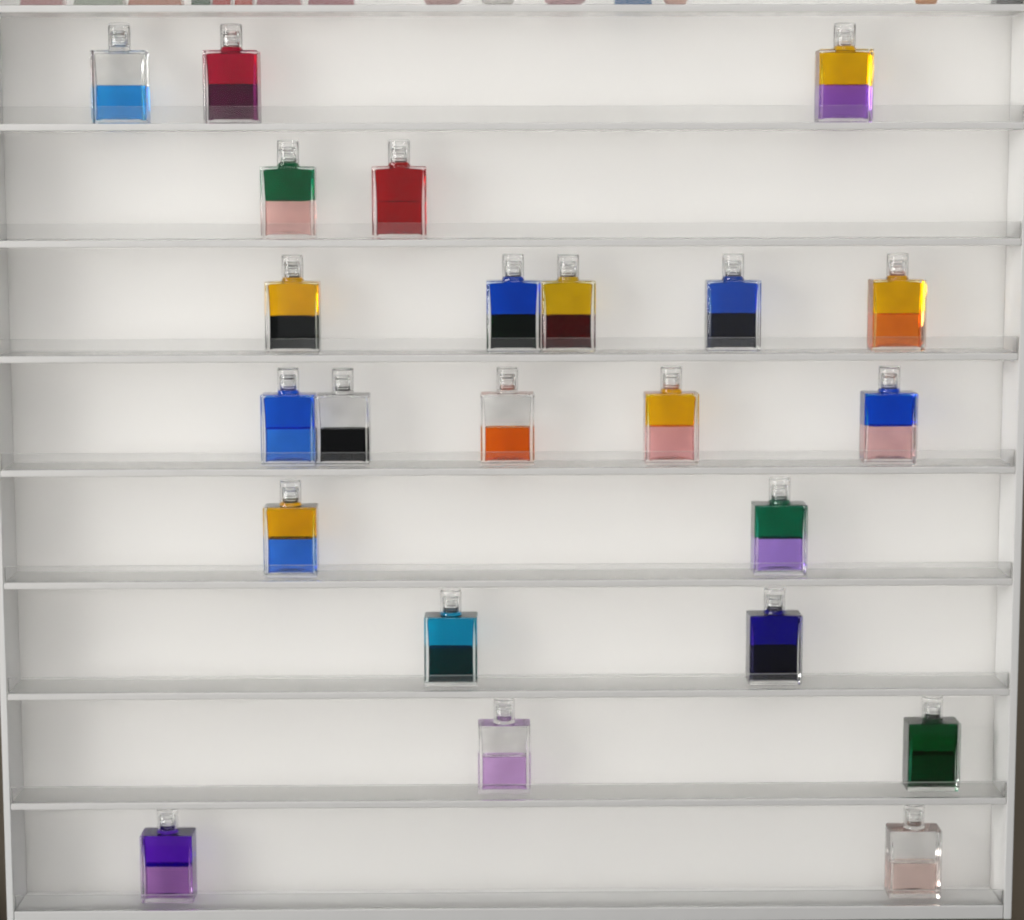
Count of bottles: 23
